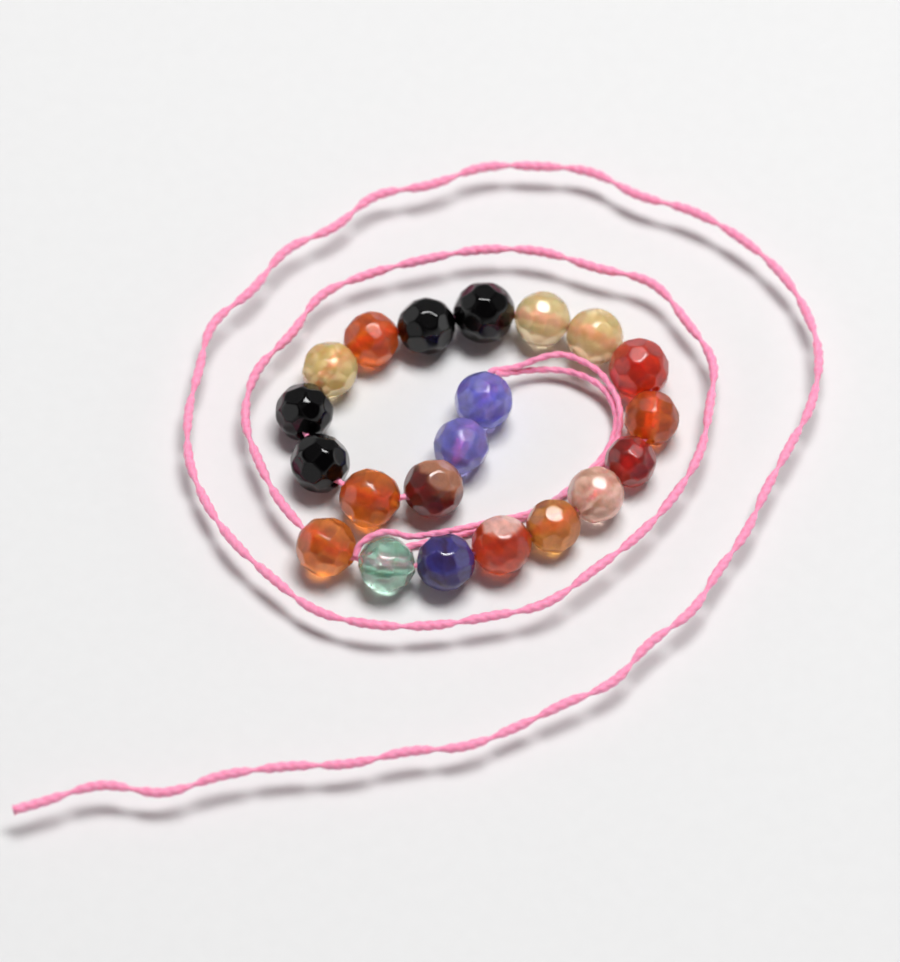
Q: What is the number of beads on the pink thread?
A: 21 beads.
